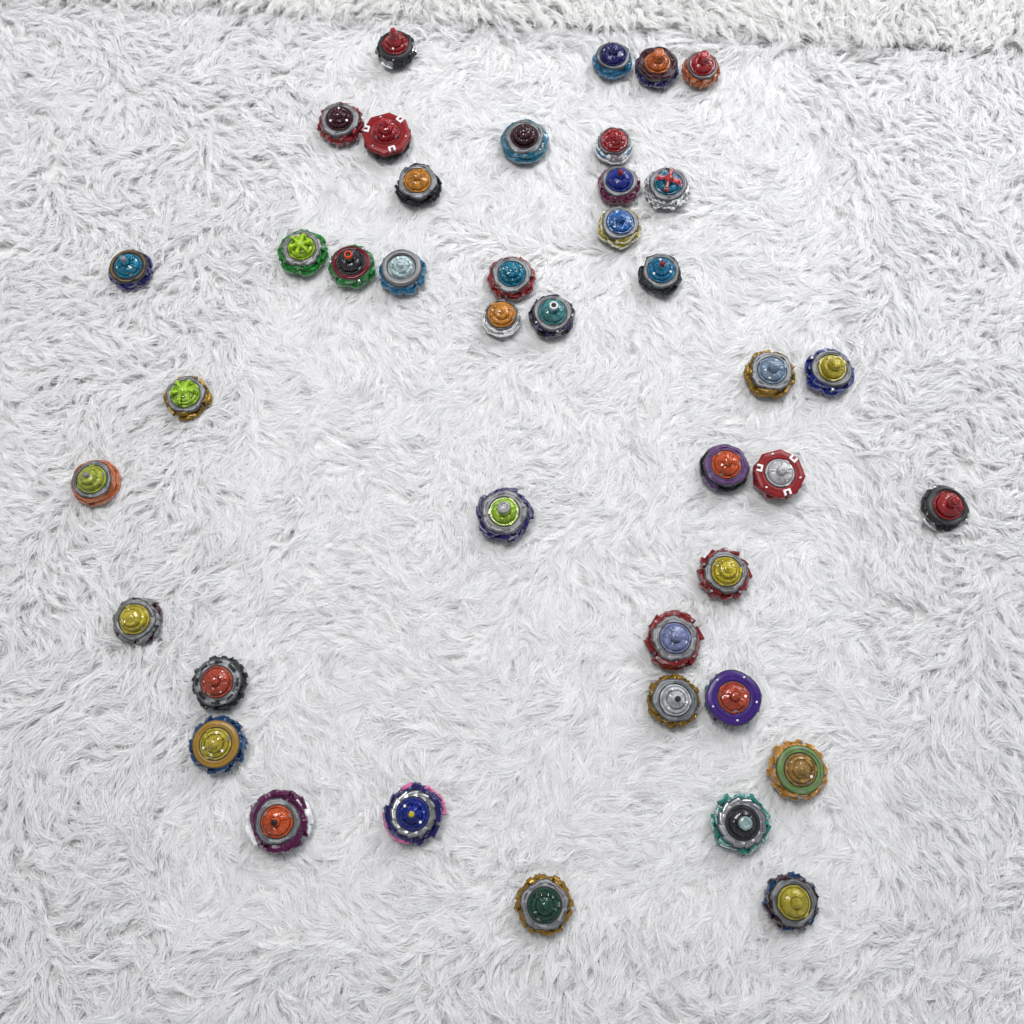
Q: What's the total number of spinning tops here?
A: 41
